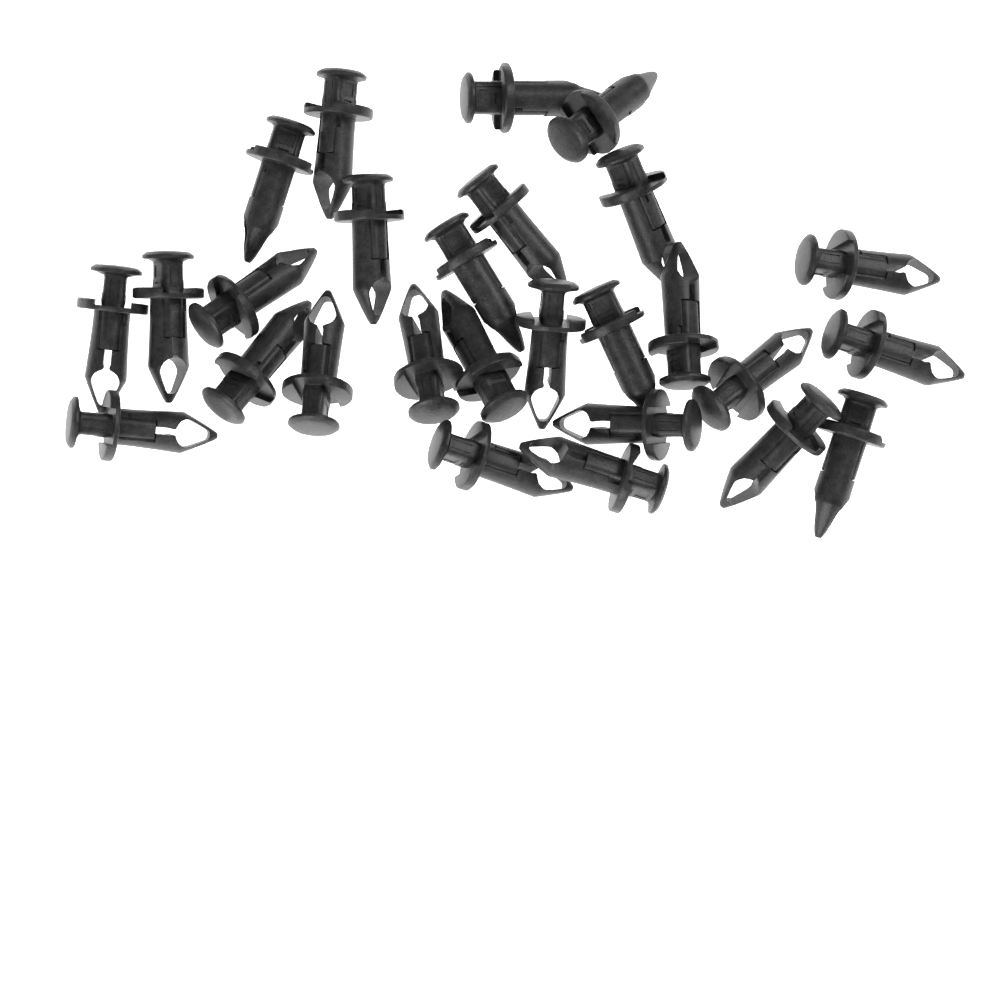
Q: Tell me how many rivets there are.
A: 27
